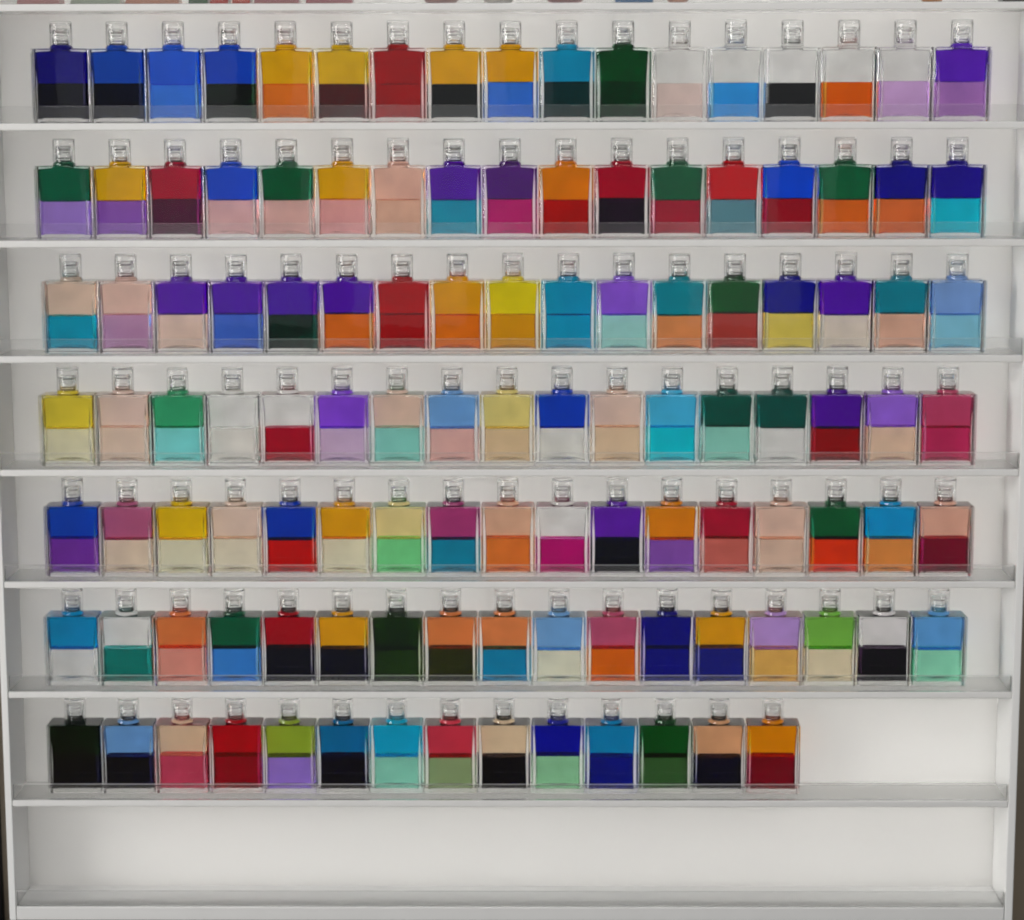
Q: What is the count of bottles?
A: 116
